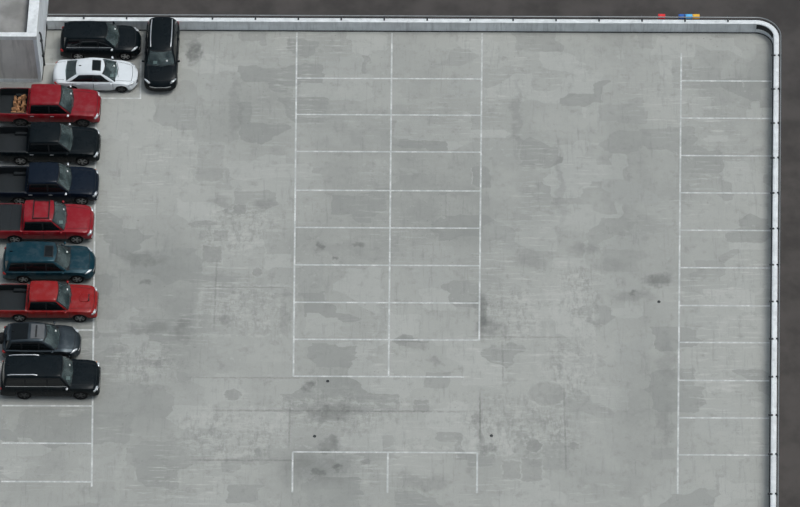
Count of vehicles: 11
